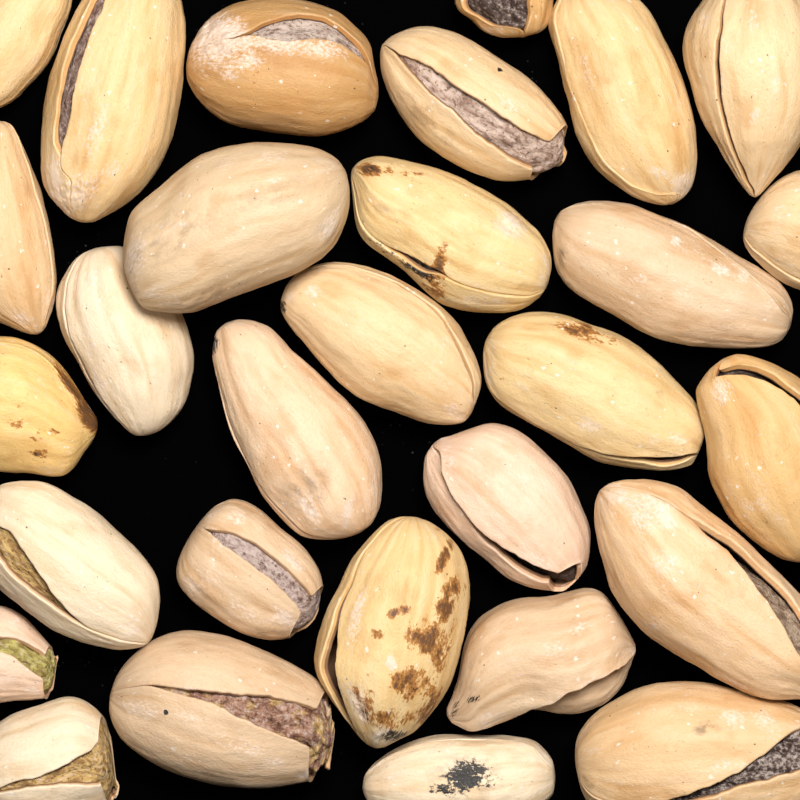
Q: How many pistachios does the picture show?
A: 29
